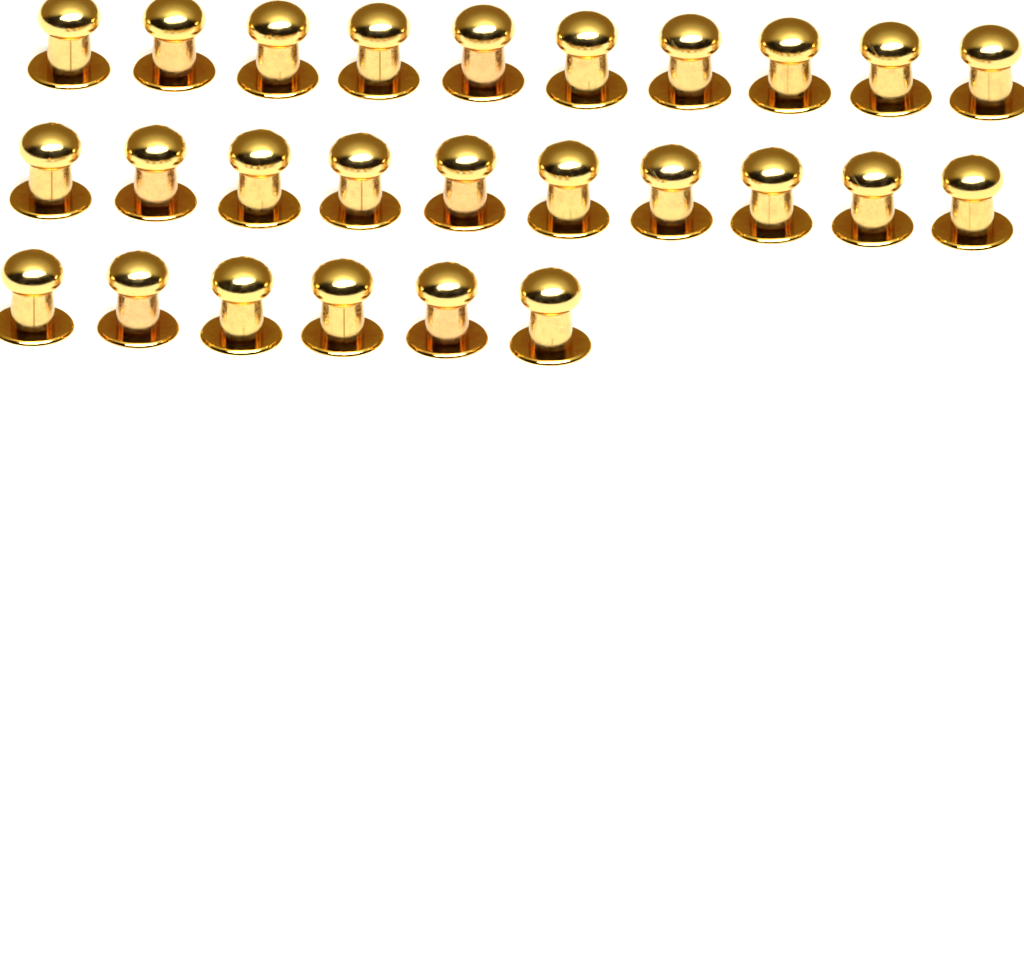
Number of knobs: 26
